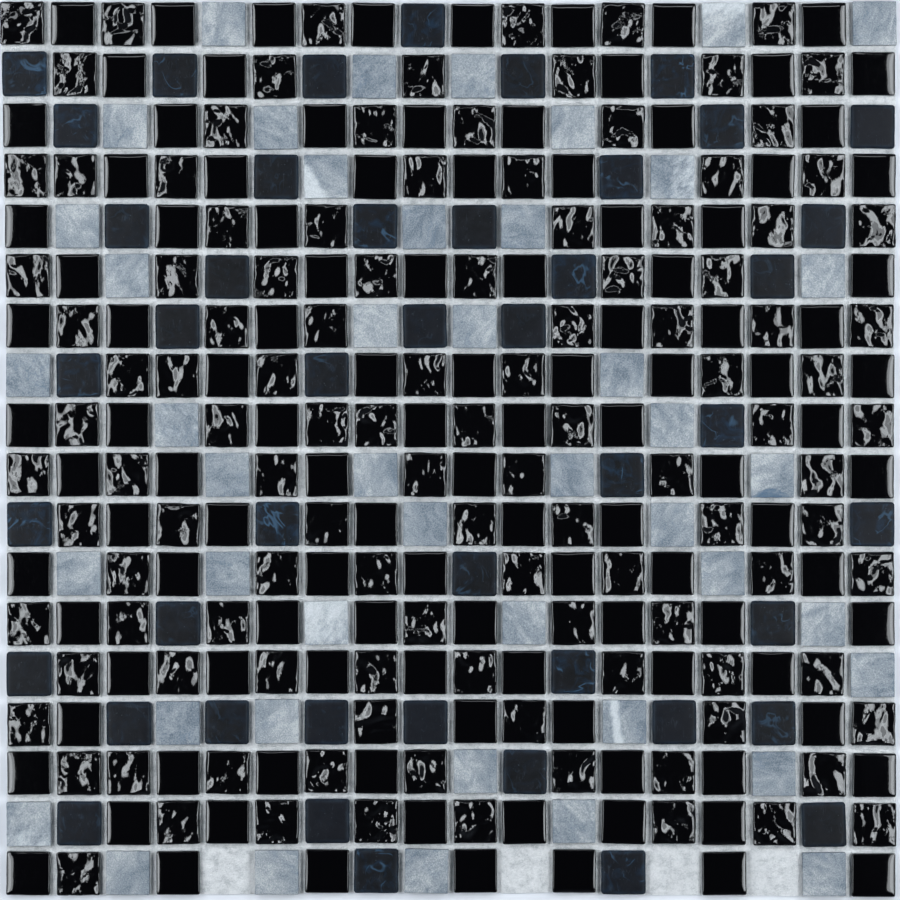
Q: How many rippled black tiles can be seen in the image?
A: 115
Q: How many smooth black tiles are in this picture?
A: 115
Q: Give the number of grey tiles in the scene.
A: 45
